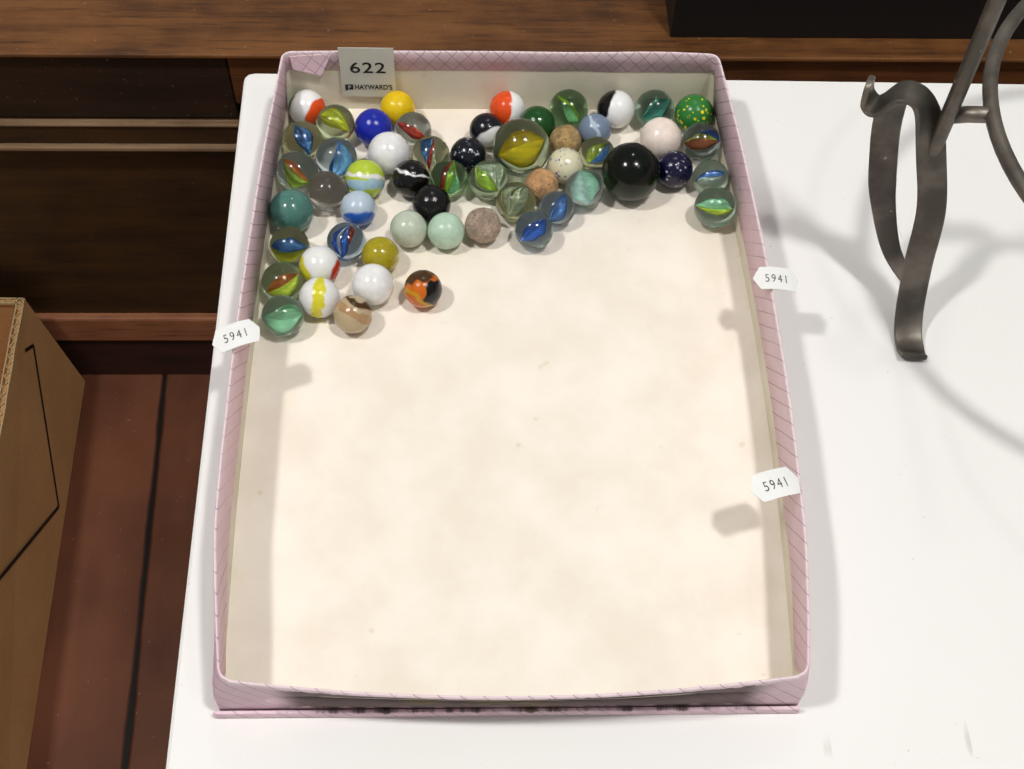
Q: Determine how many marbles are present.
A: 55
